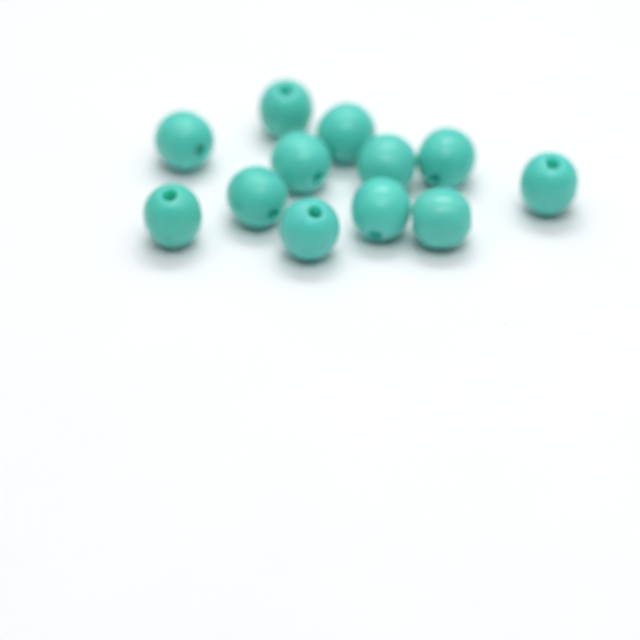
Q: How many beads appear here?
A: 12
